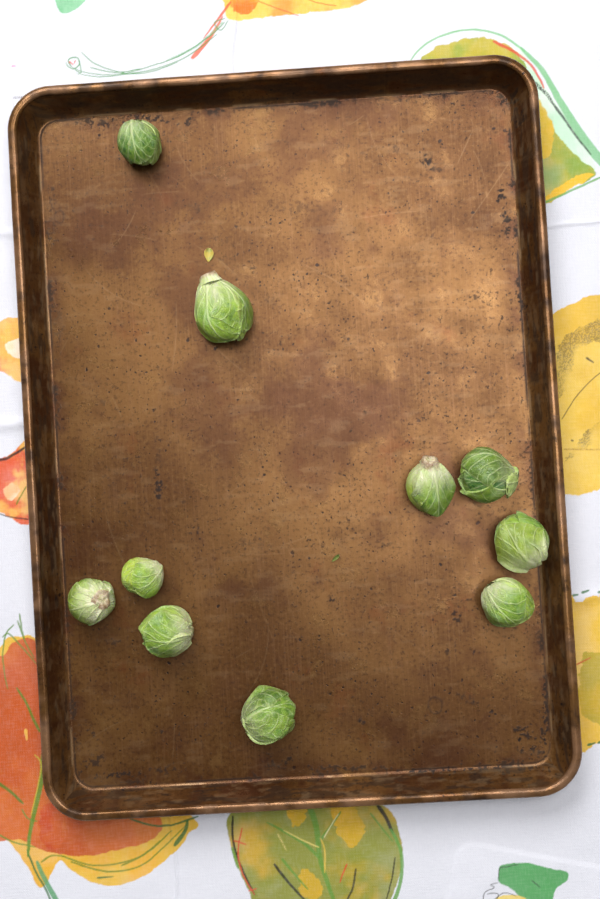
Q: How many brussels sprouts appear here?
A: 10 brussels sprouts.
